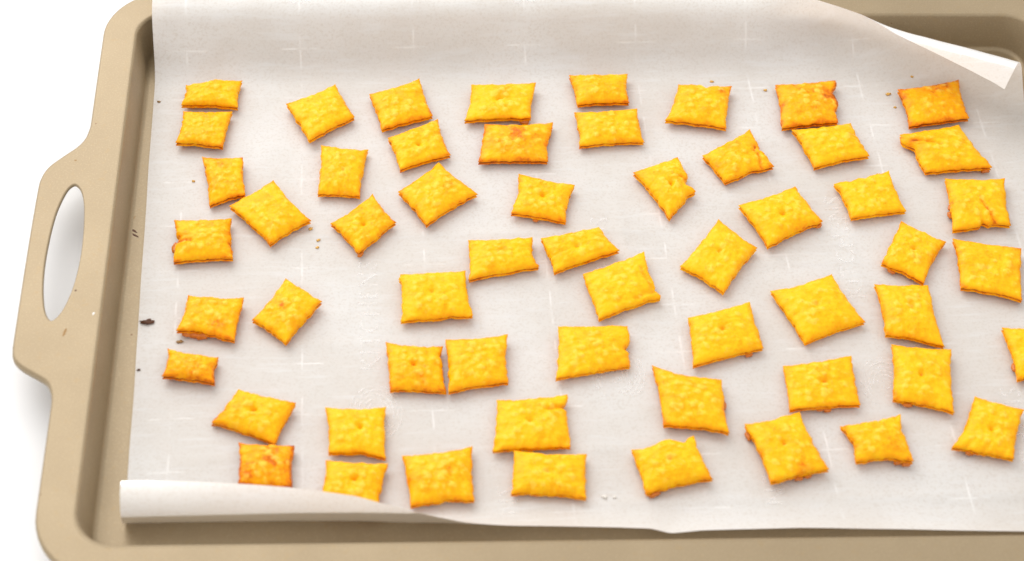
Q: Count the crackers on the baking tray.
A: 57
